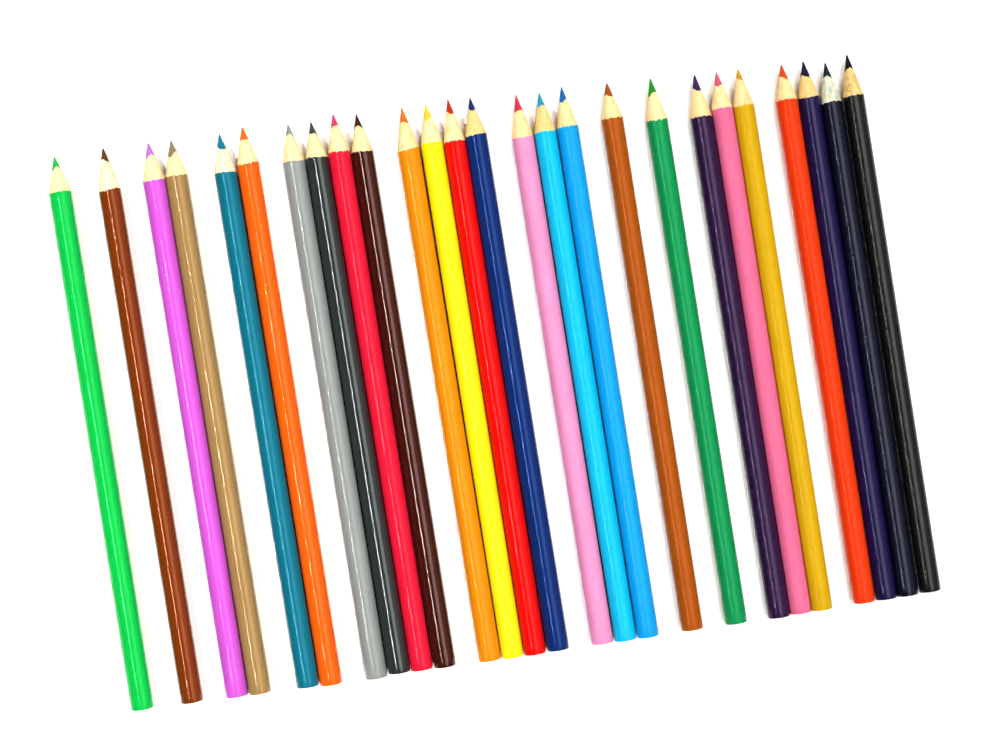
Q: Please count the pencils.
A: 26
